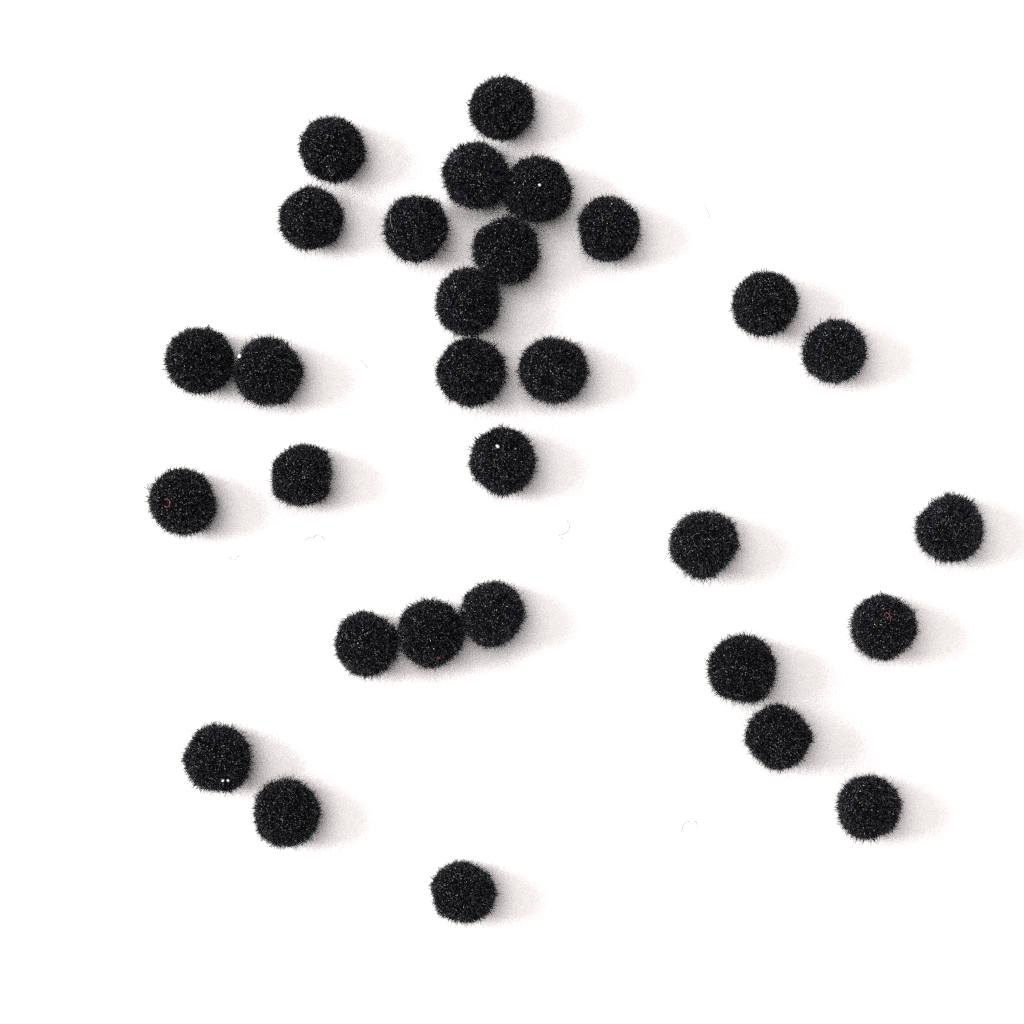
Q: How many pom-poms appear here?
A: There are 30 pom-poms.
